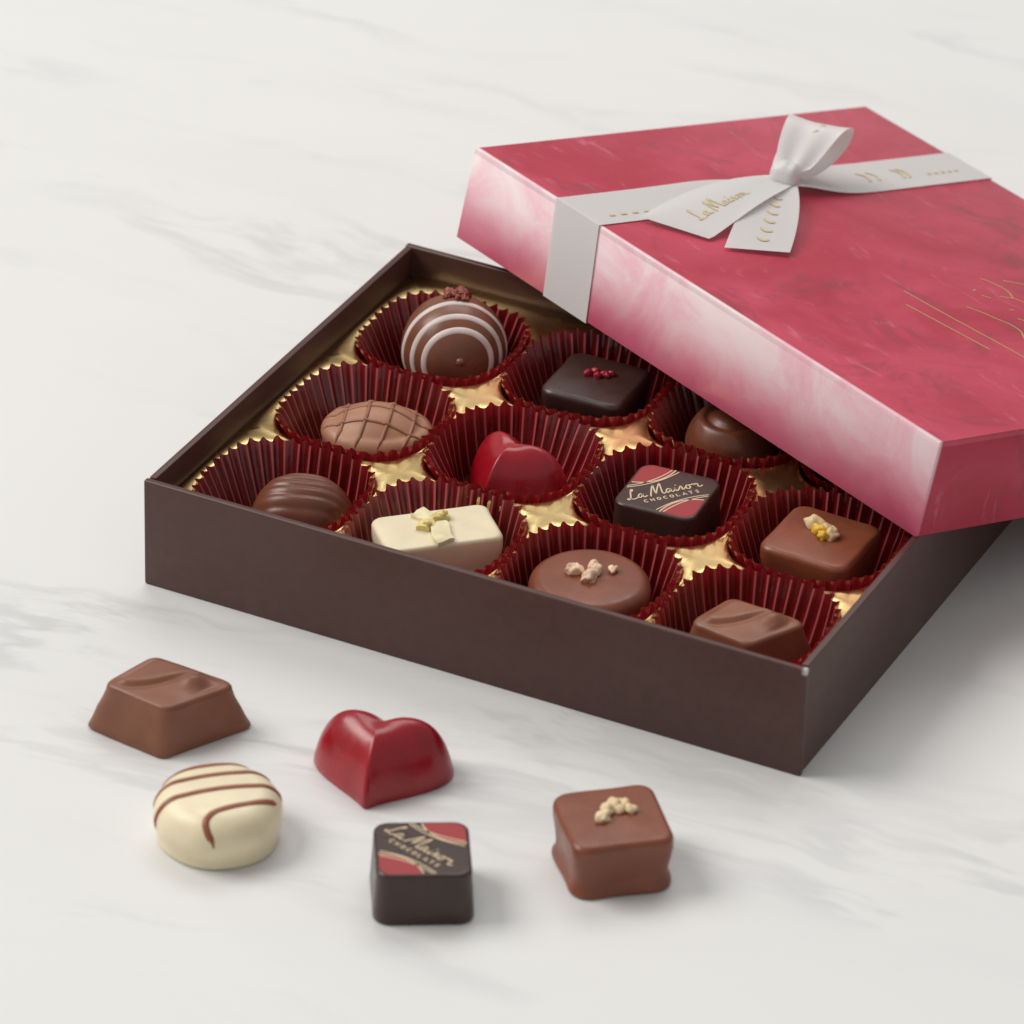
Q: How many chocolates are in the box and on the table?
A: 16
